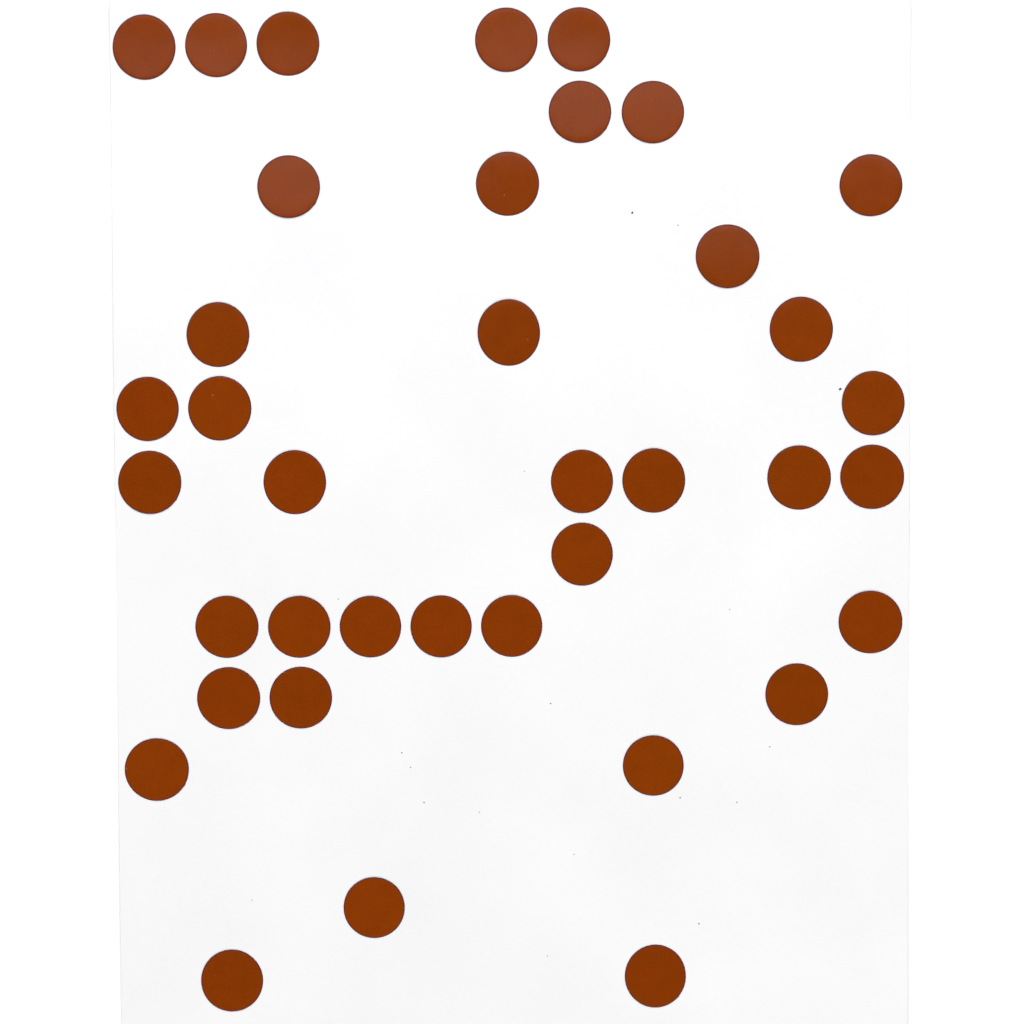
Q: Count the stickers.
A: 38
